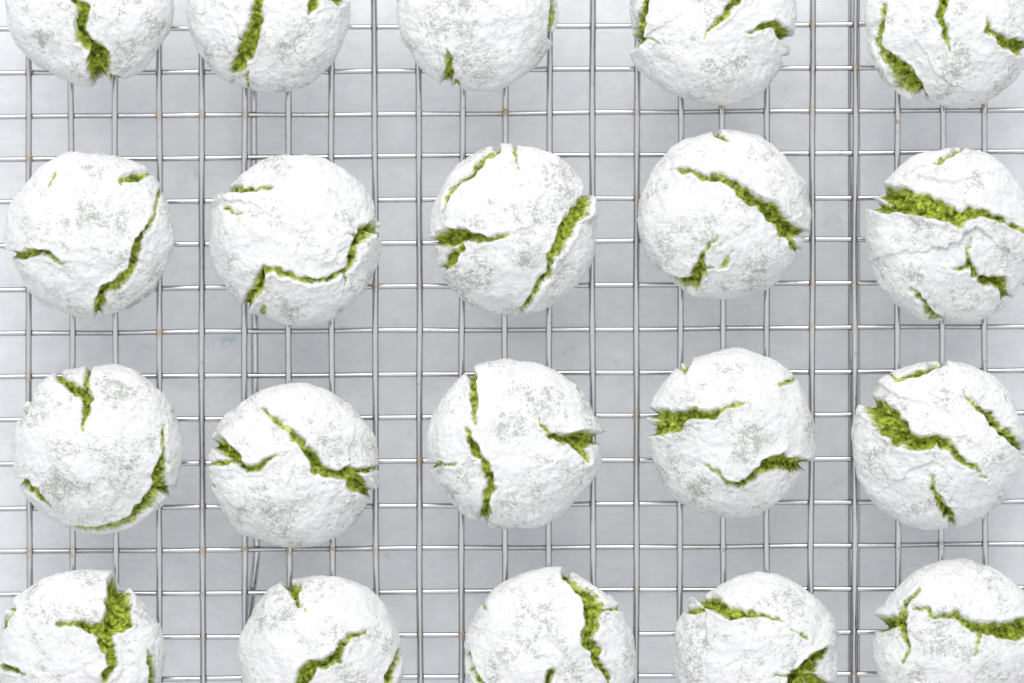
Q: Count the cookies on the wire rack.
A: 20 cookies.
